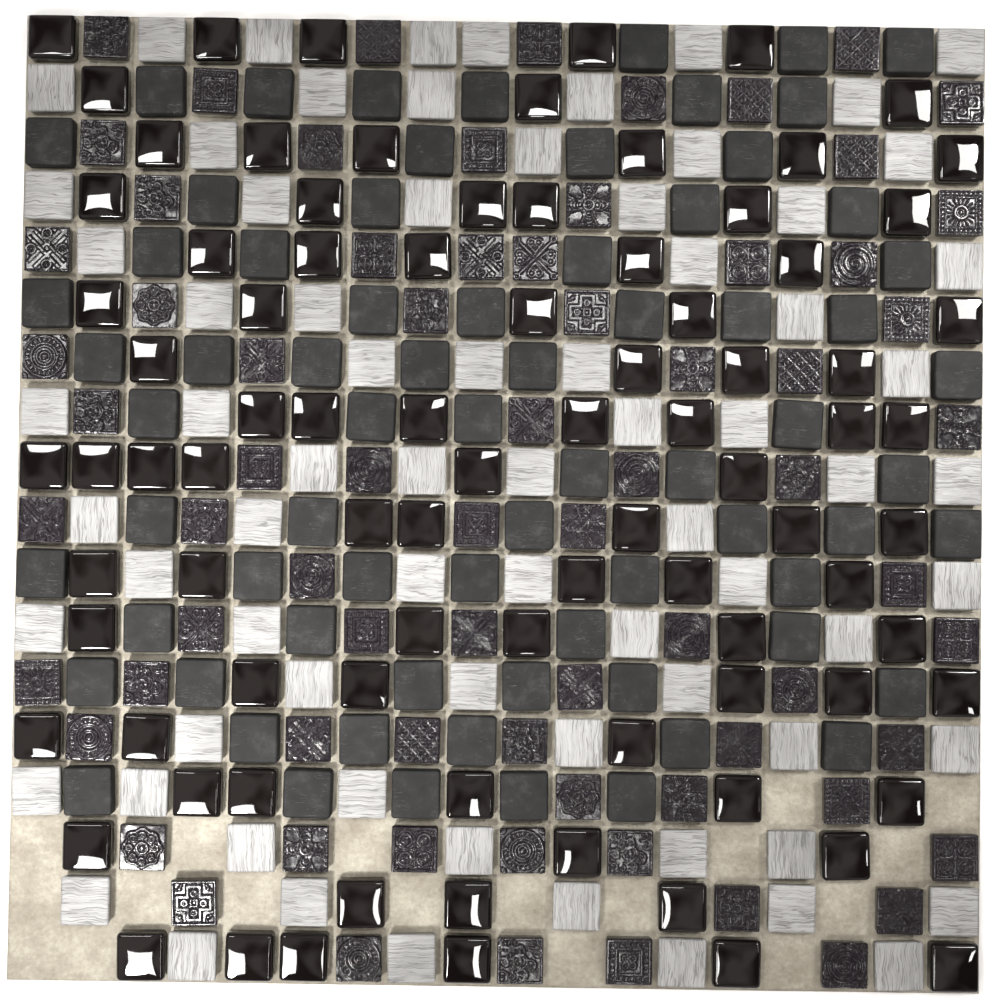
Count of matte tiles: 72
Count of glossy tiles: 87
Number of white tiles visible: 74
